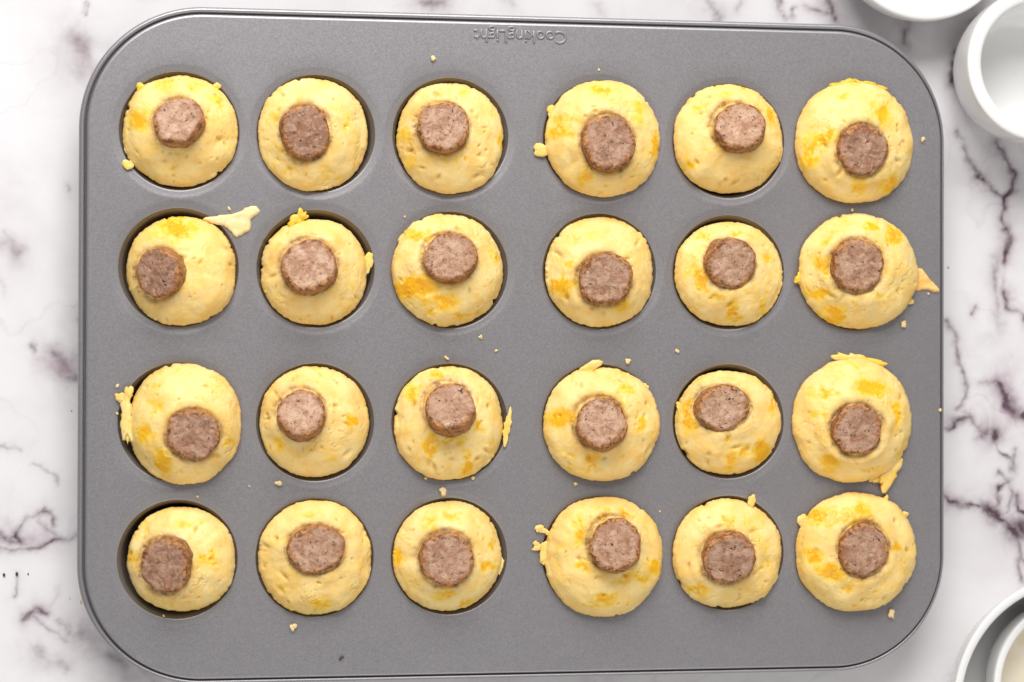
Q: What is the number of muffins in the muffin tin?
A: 24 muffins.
